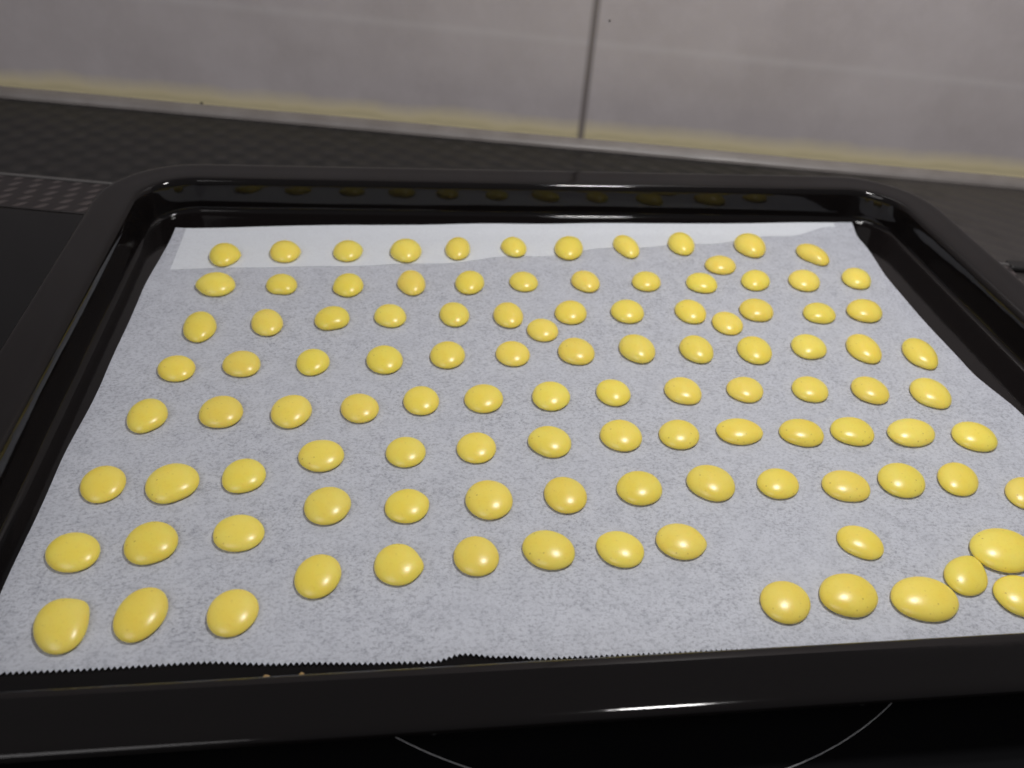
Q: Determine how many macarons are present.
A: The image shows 108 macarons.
